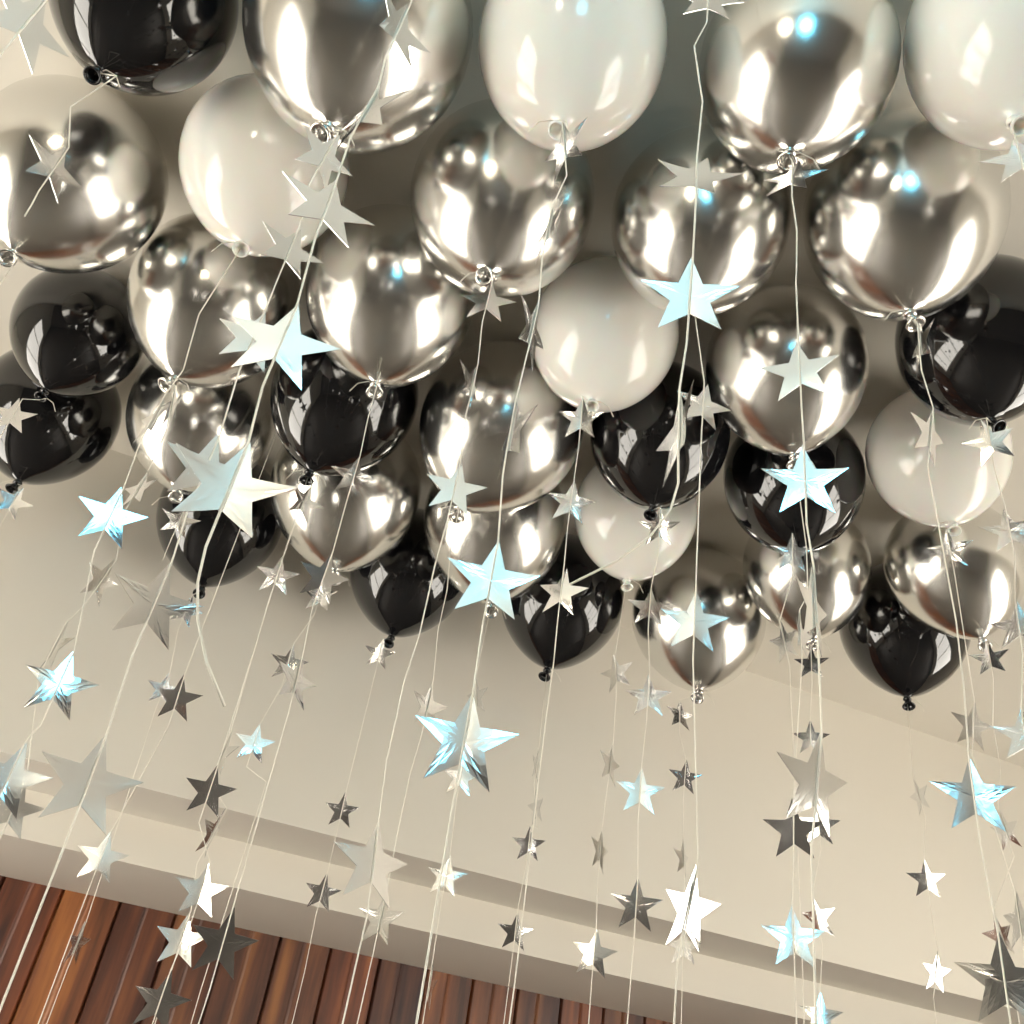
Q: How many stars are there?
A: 124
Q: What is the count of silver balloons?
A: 16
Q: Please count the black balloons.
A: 11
